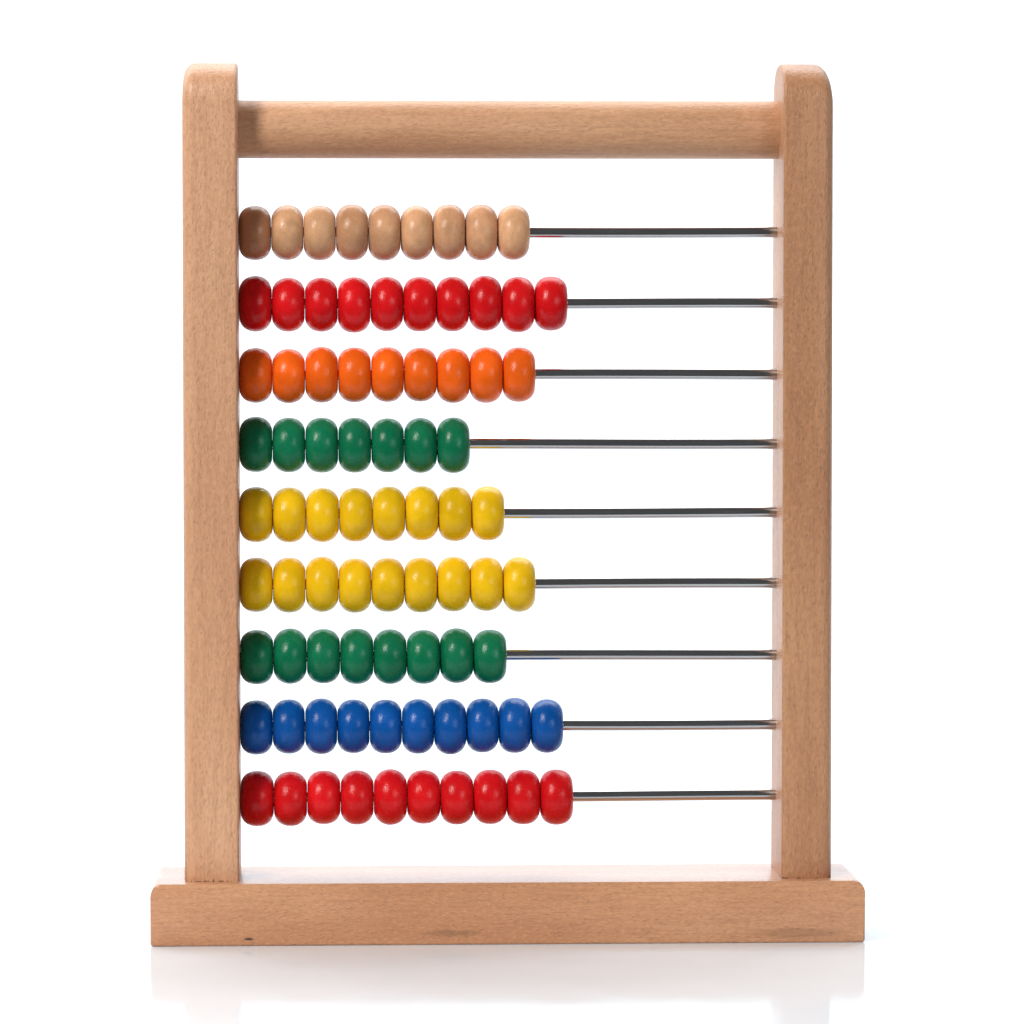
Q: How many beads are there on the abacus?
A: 80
